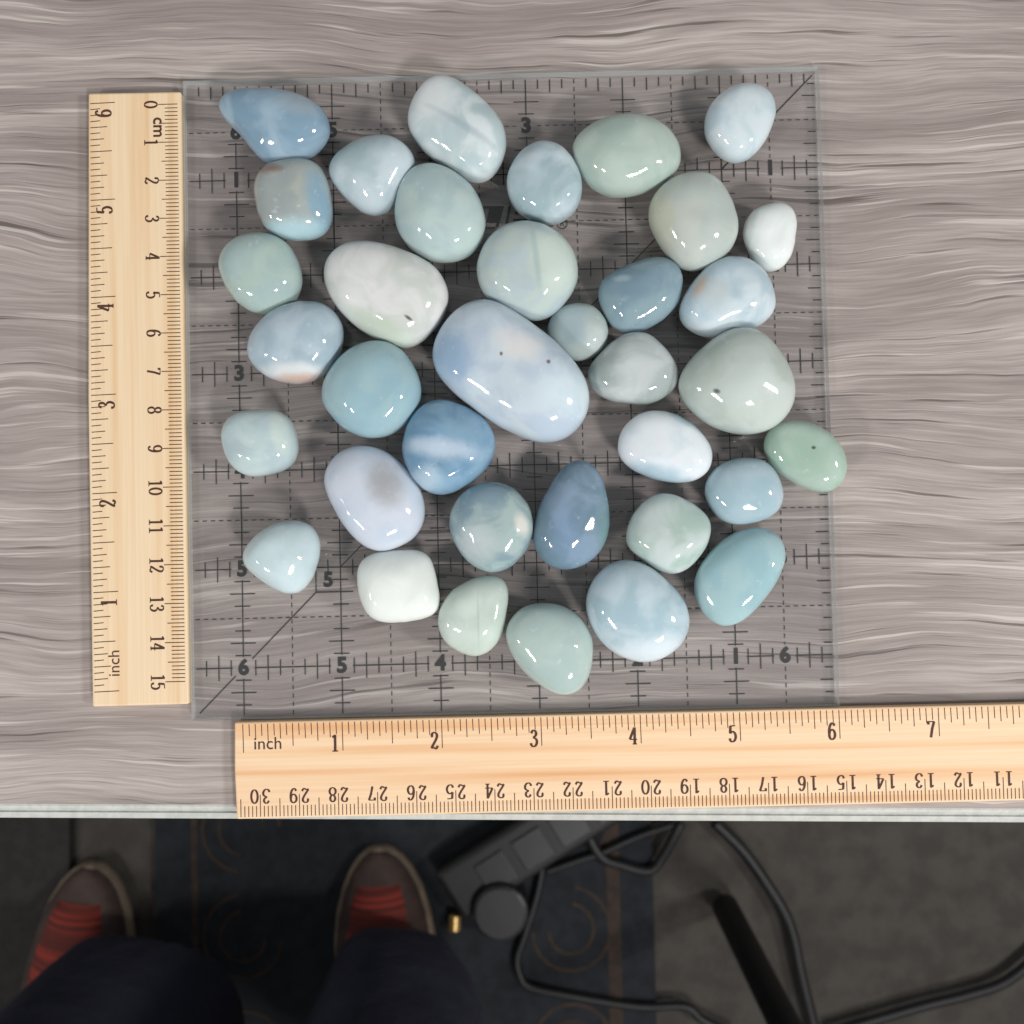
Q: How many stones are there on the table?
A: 36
